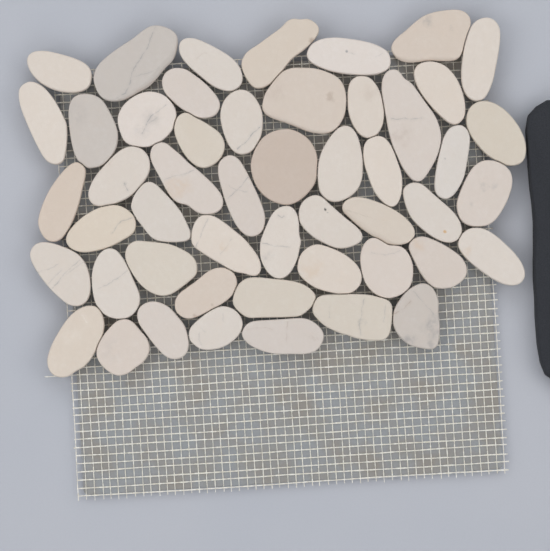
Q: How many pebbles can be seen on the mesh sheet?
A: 50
